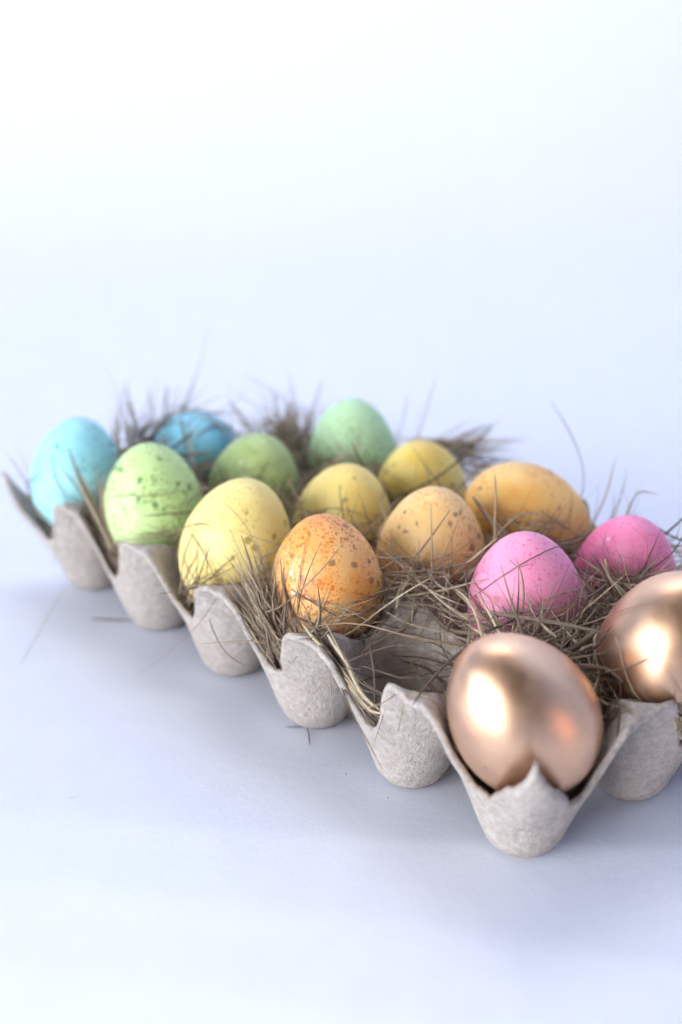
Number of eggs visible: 15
